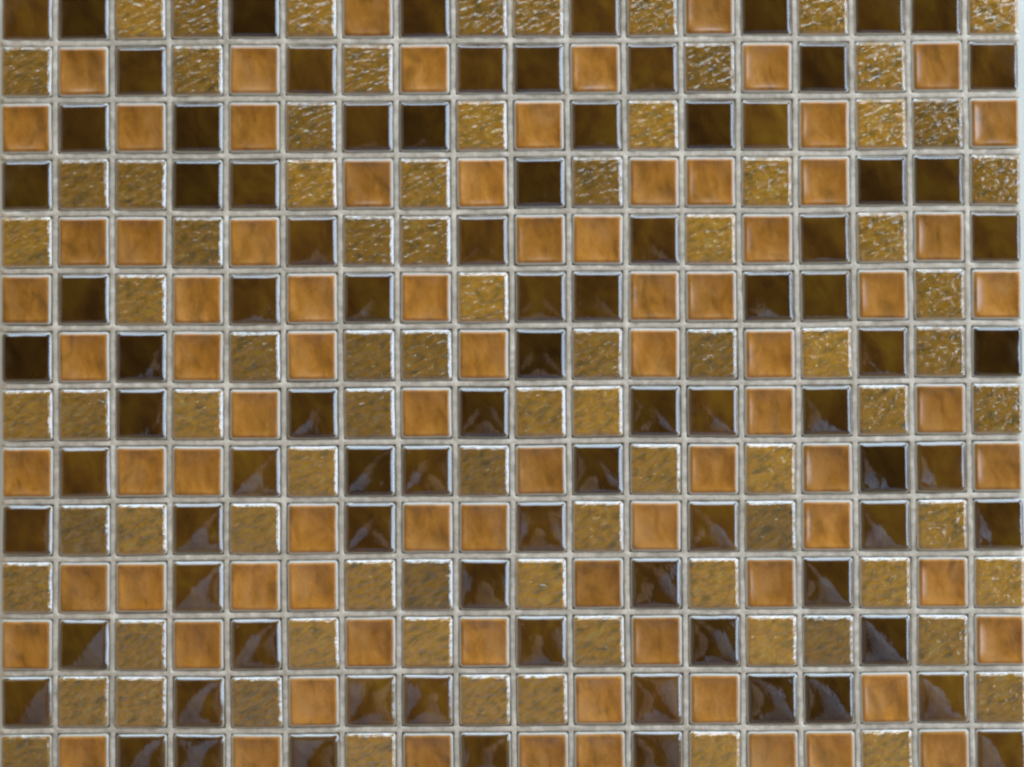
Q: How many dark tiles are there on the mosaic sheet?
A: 88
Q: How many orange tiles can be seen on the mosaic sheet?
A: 81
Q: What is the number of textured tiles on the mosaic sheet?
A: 83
